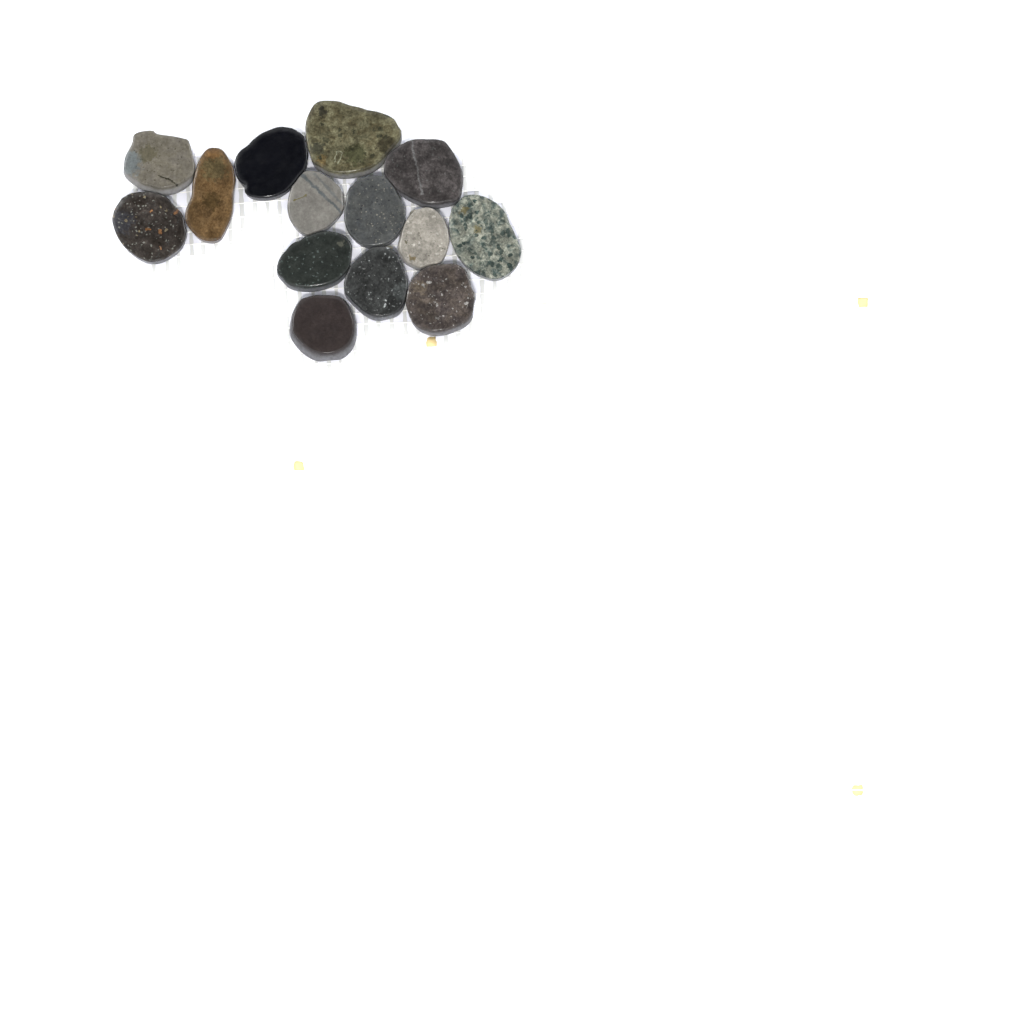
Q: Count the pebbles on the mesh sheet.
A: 14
